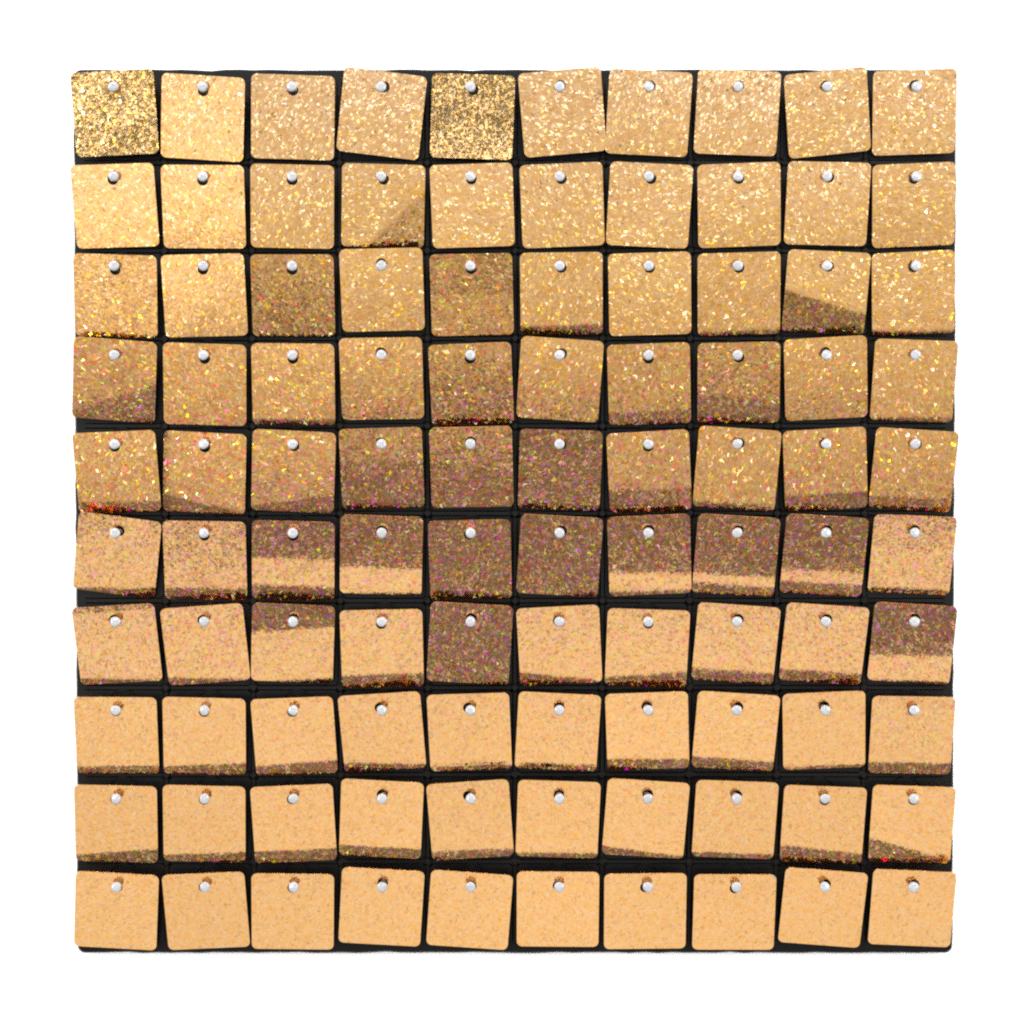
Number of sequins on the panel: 100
